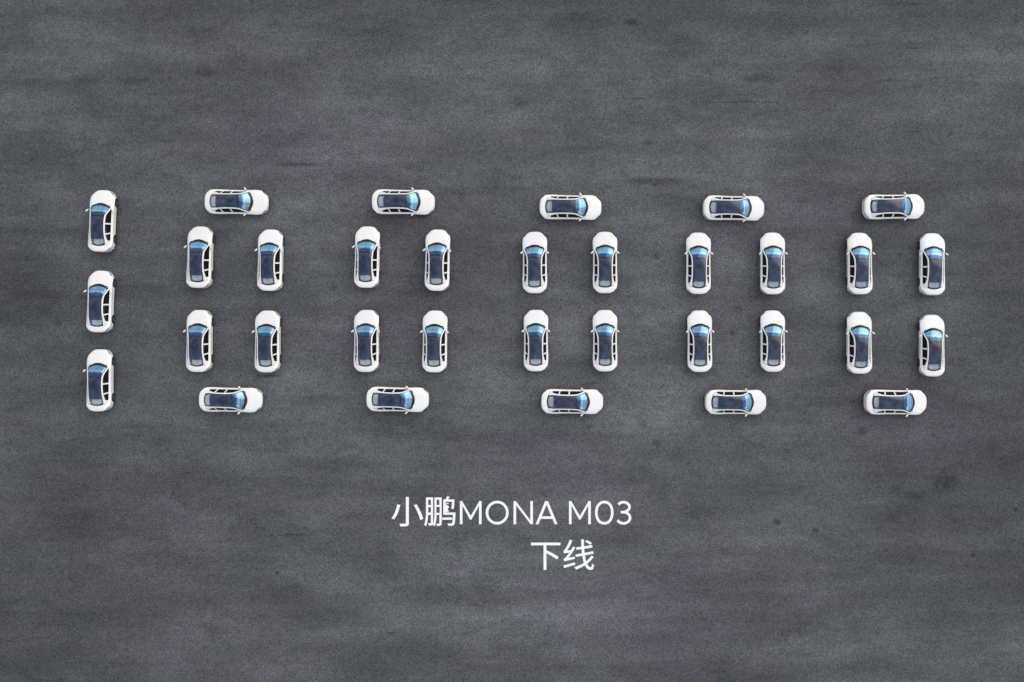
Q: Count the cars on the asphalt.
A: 33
